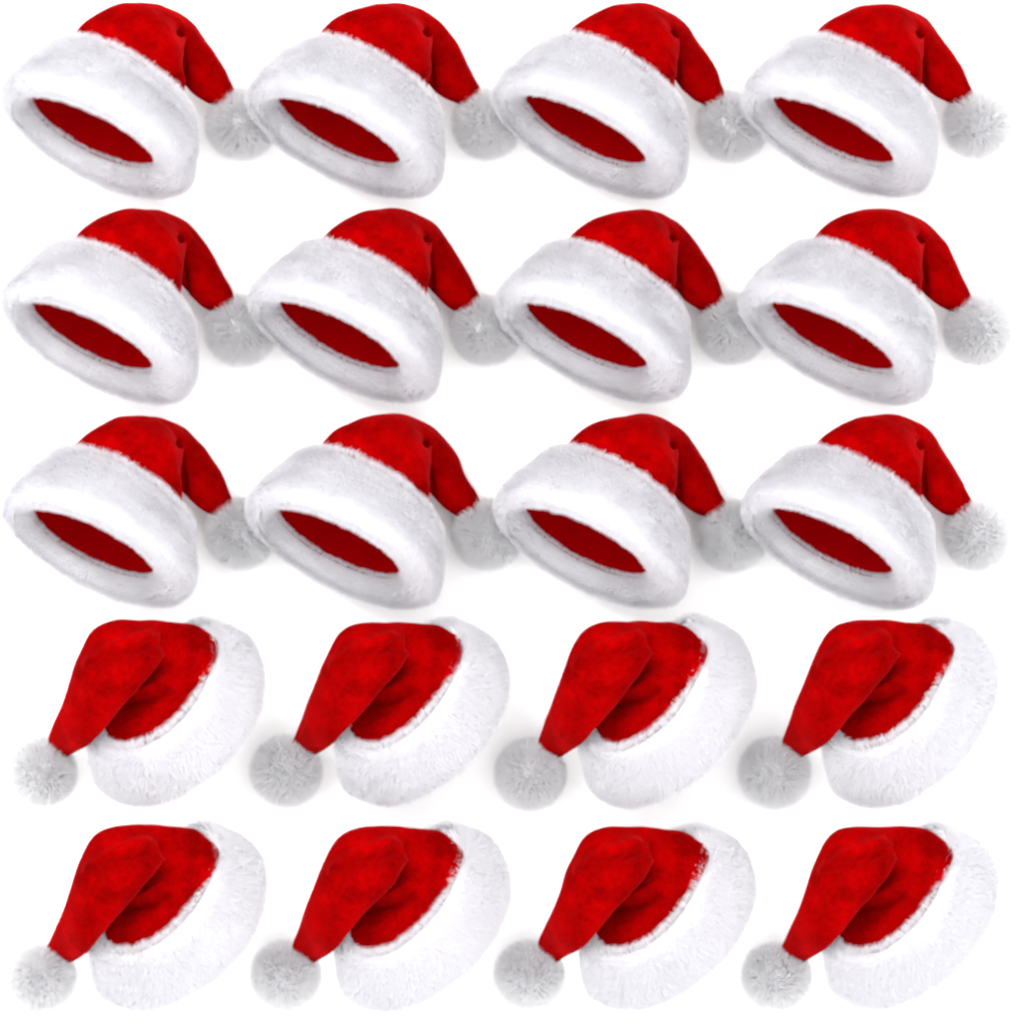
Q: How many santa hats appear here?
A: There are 20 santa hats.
